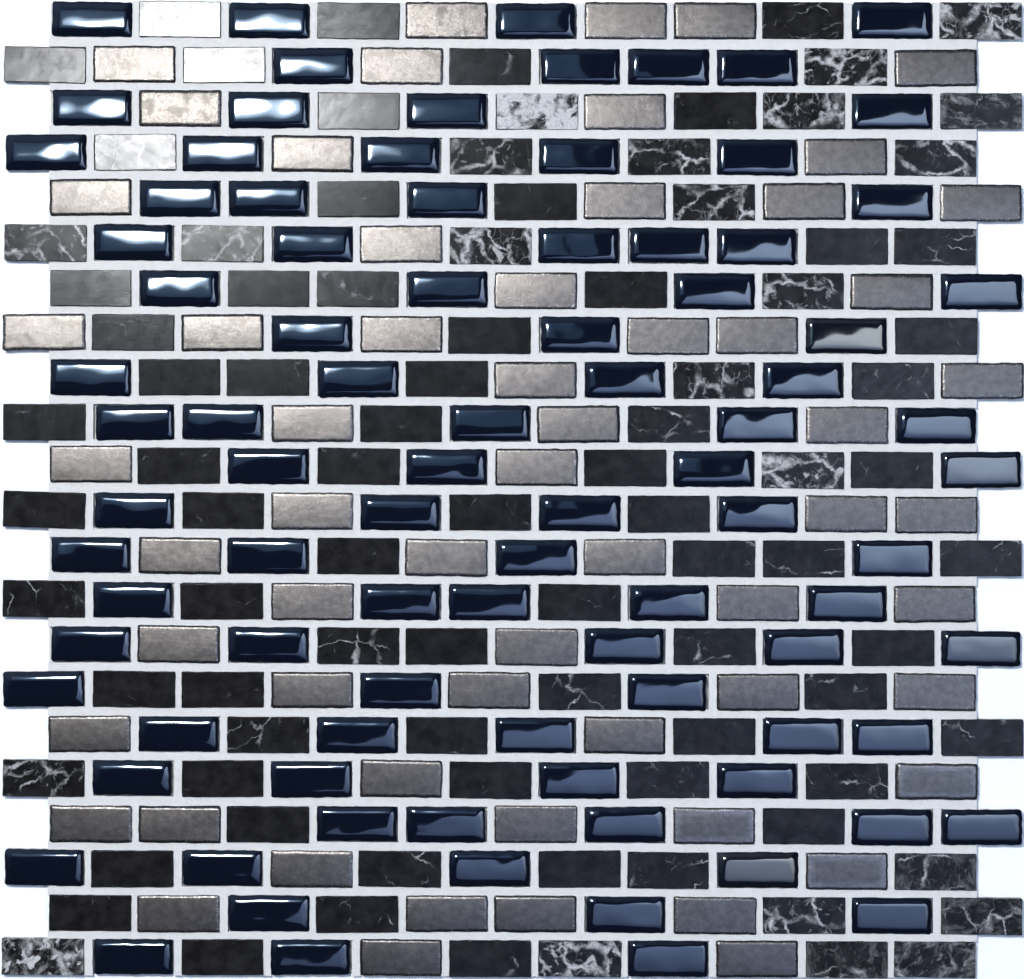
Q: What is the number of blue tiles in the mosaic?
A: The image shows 91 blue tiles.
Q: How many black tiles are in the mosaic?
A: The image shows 91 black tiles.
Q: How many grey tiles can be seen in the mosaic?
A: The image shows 60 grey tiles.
